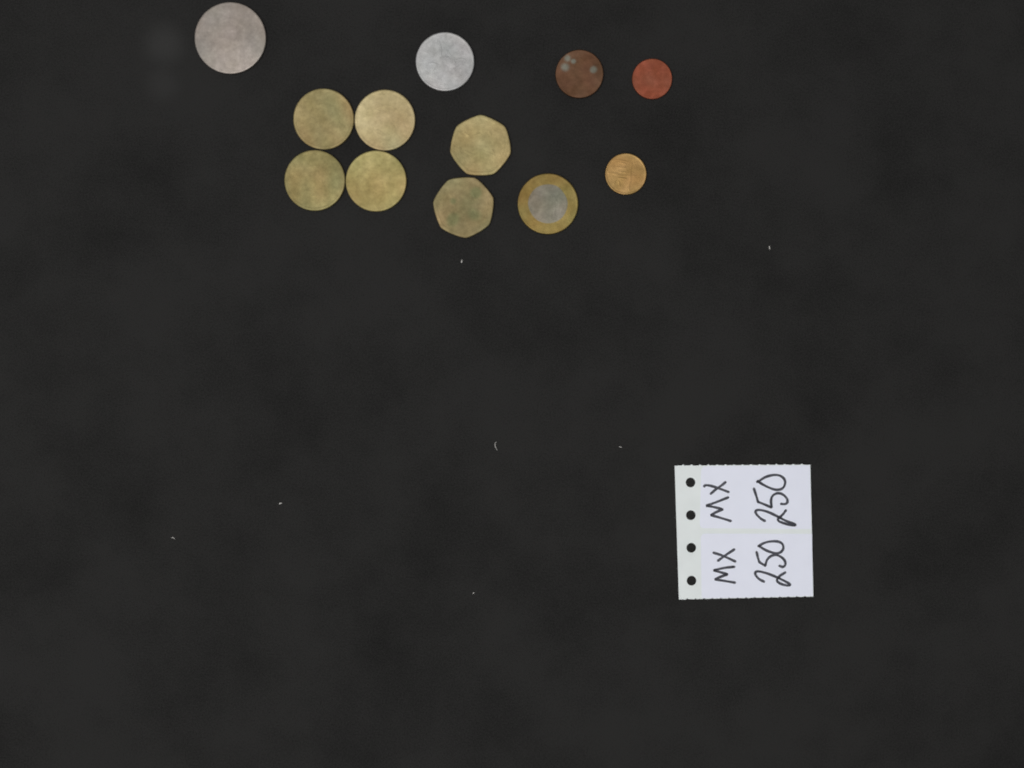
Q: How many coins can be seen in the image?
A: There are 12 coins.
